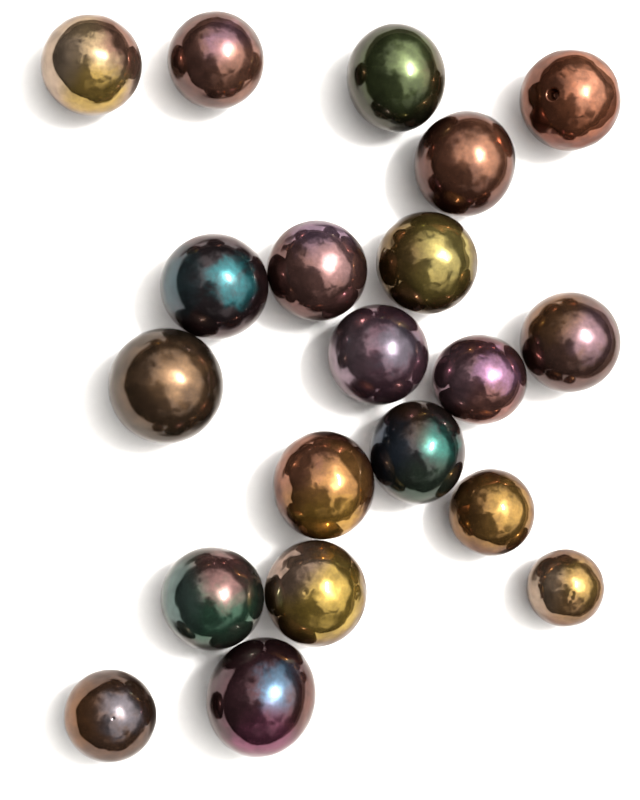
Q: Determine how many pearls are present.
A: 20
